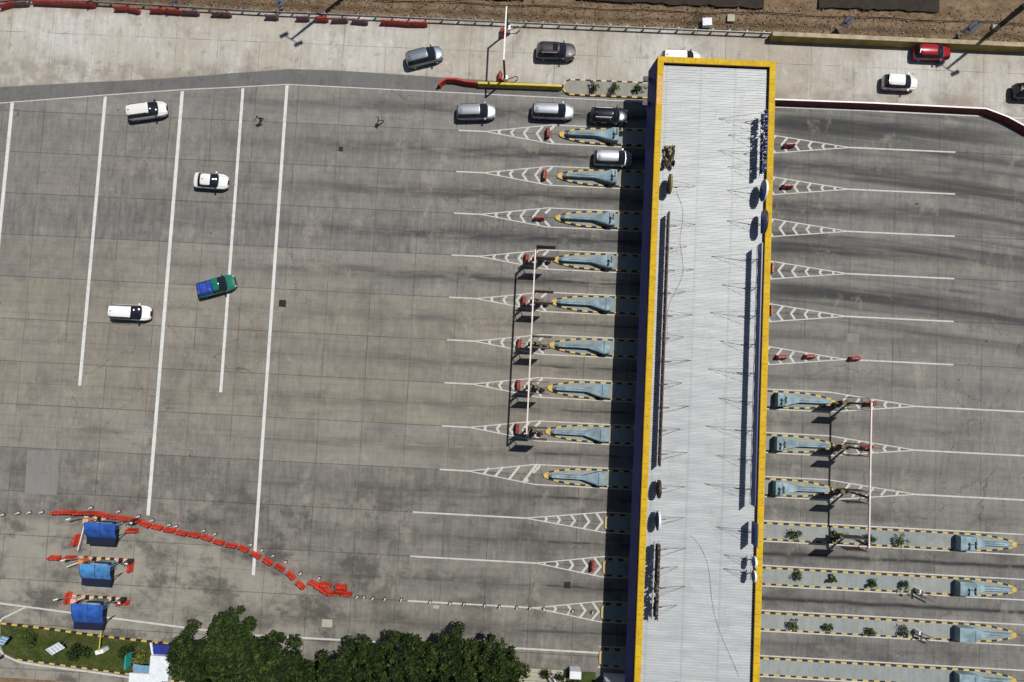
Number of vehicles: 14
